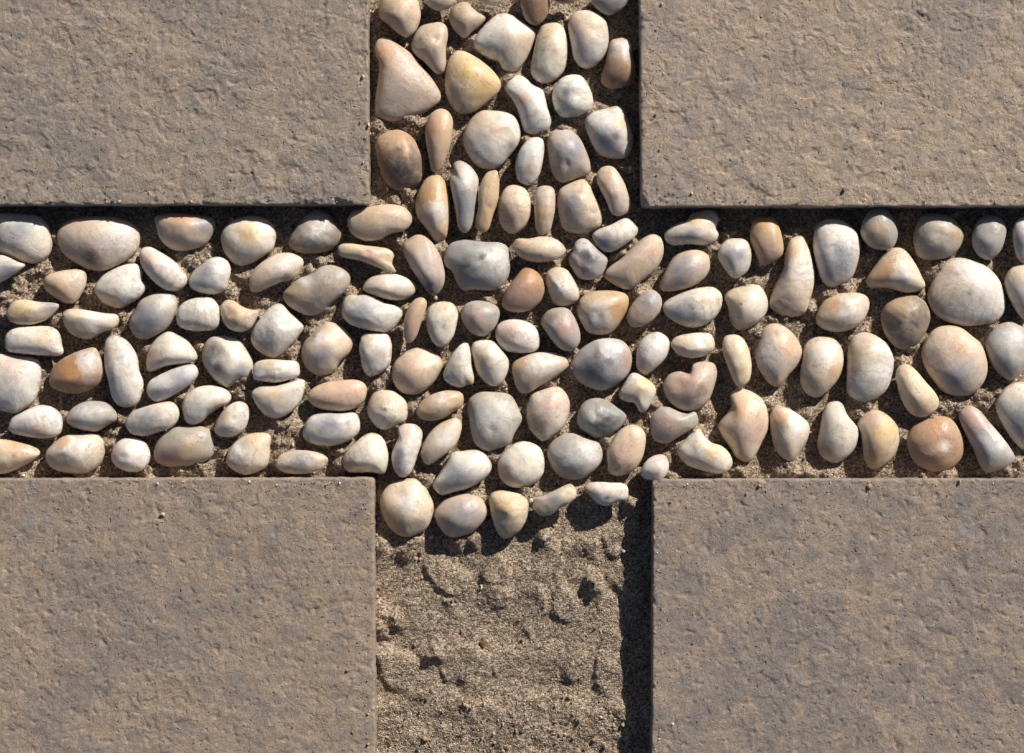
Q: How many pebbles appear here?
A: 150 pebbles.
